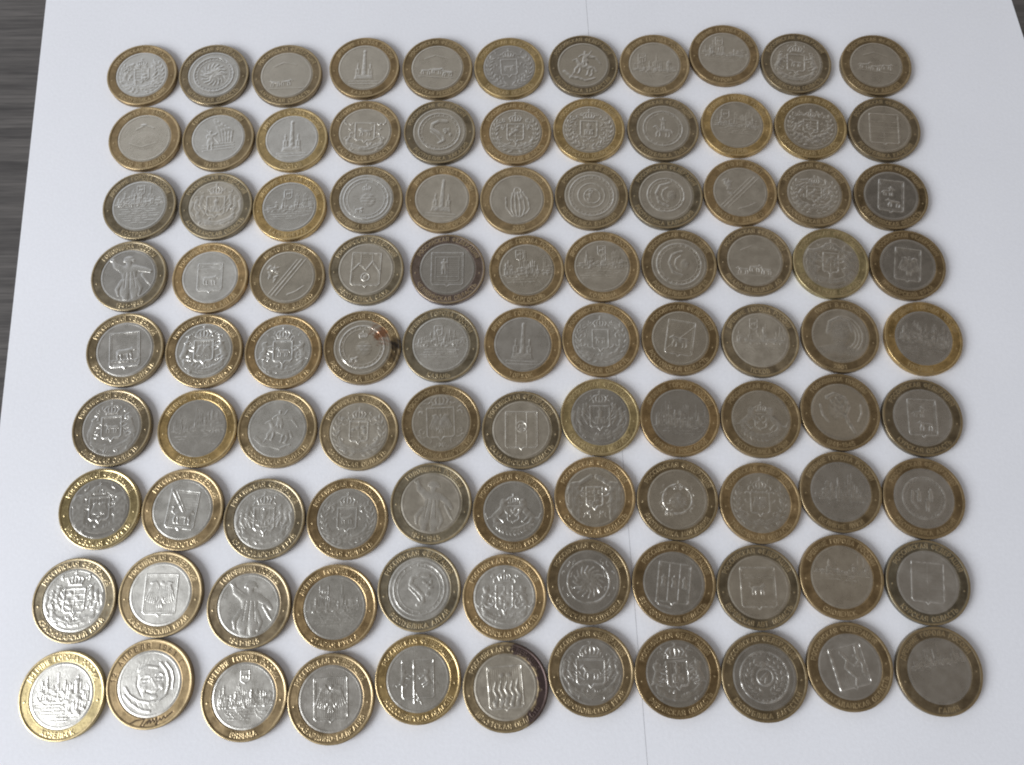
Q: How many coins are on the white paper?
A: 99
